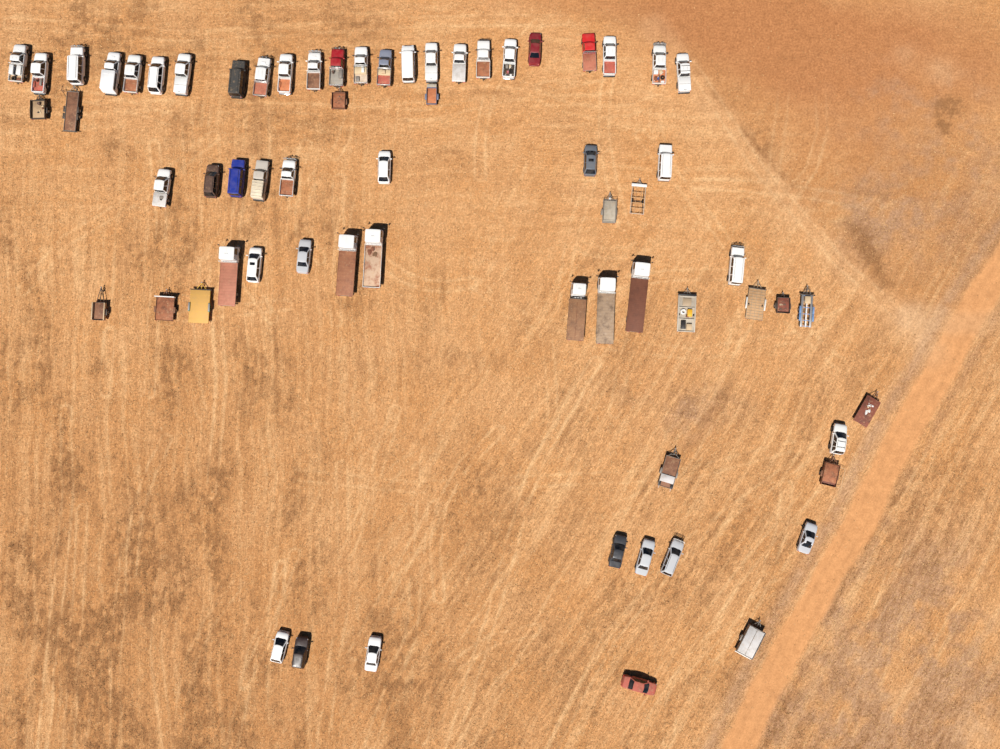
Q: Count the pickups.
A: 22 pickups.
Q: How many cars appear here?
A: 22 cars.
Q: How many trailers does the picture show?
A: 17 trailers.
